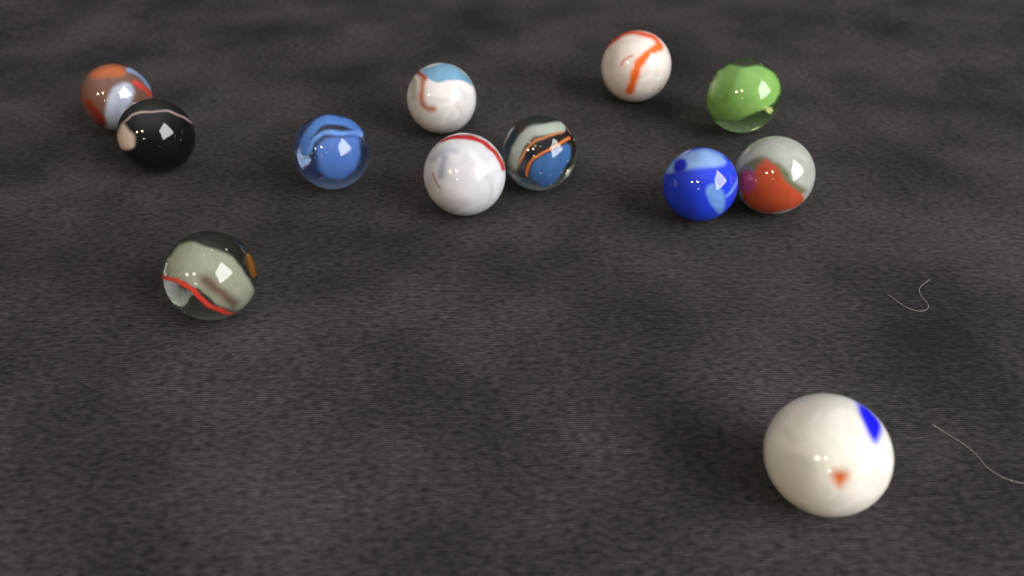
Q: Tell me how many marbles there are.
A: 12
